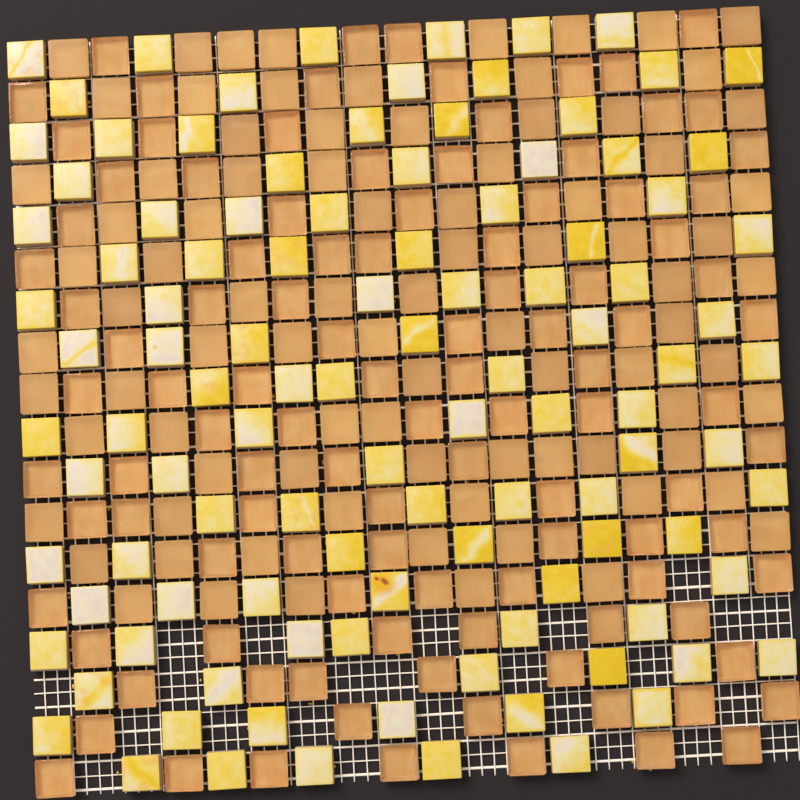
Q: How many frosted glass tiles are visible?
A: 86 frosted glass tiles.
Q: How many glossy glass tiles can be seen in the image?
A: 107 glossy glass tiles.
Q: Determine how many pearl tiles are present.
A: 106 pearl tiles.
